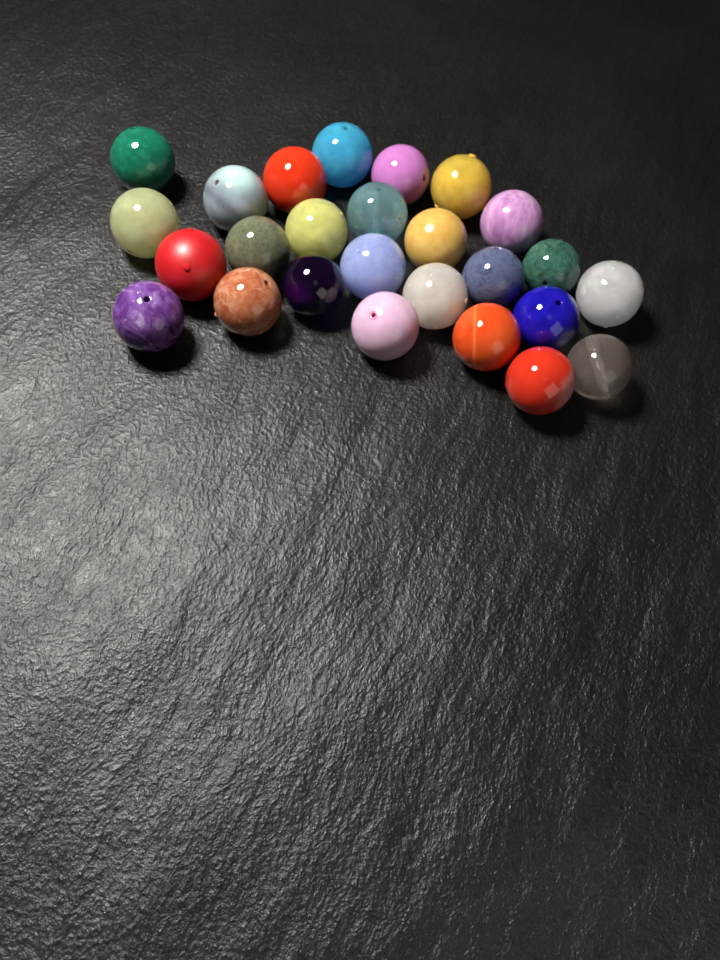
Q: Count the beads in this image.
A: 26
